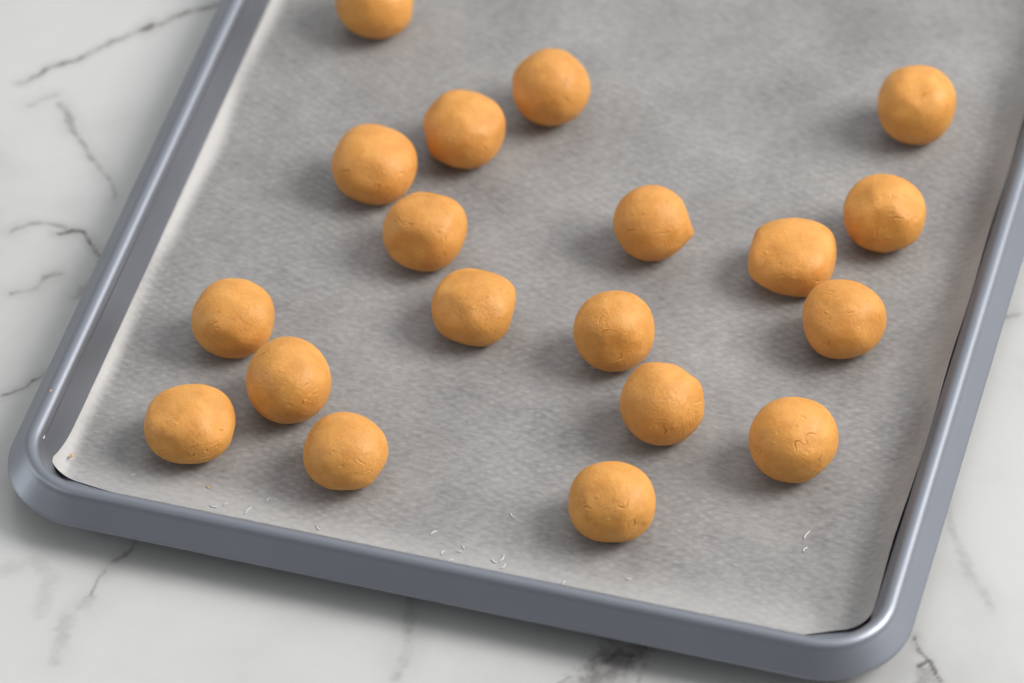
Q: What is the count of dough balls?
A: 19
